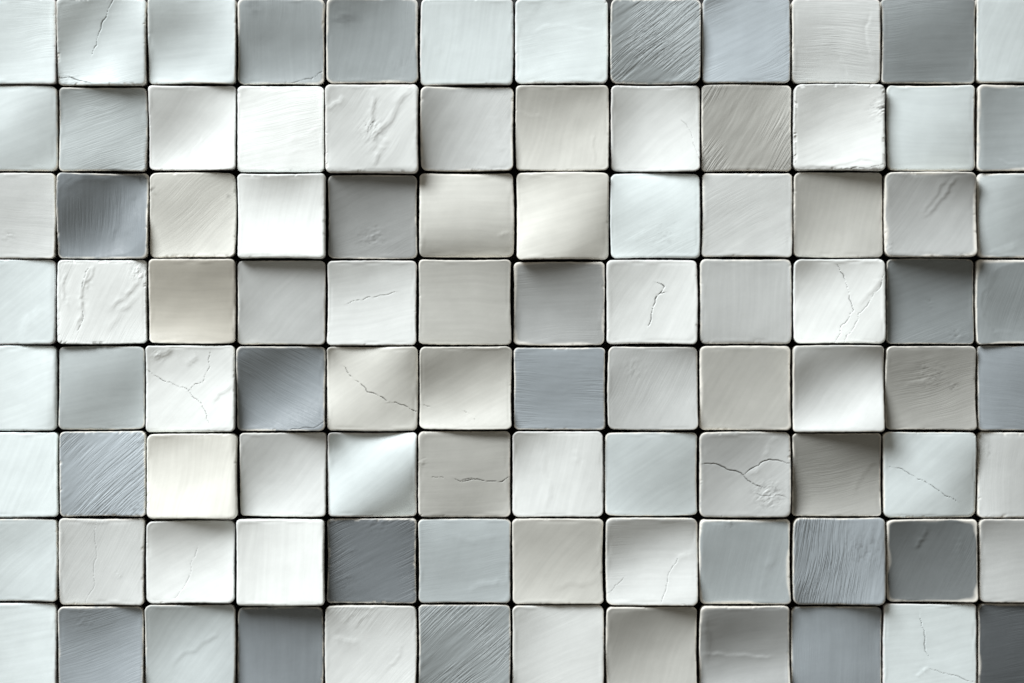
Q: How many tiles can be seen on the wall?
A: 96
